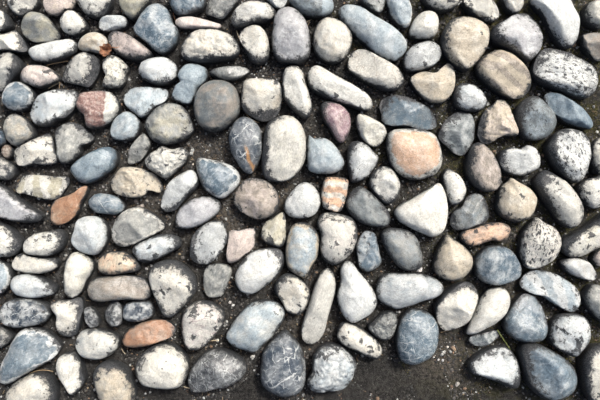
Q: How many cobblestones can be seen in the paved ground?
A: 165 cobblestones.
